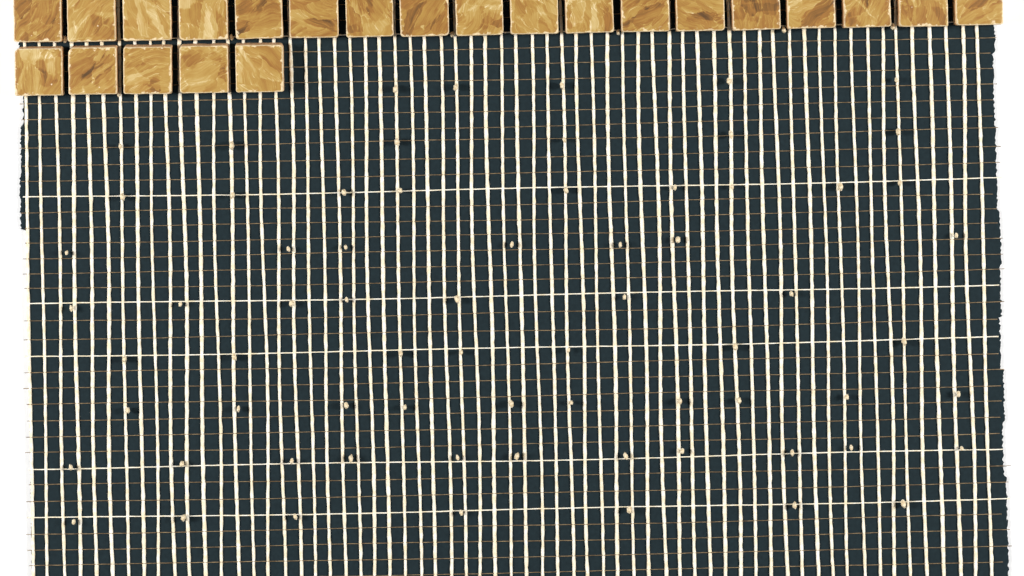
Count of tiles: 23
